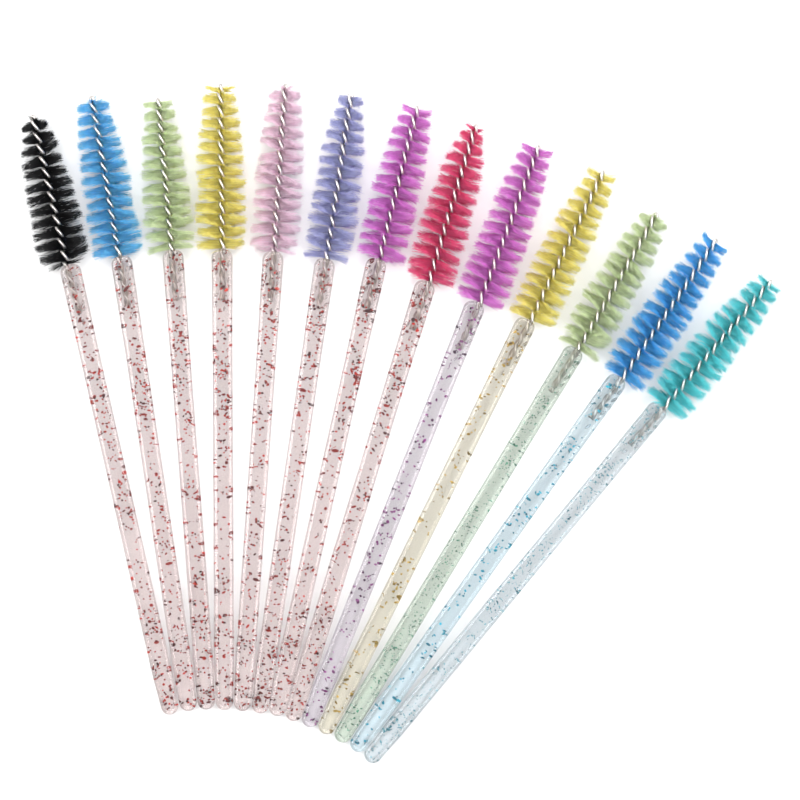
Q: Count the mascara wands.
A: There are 13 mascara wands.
